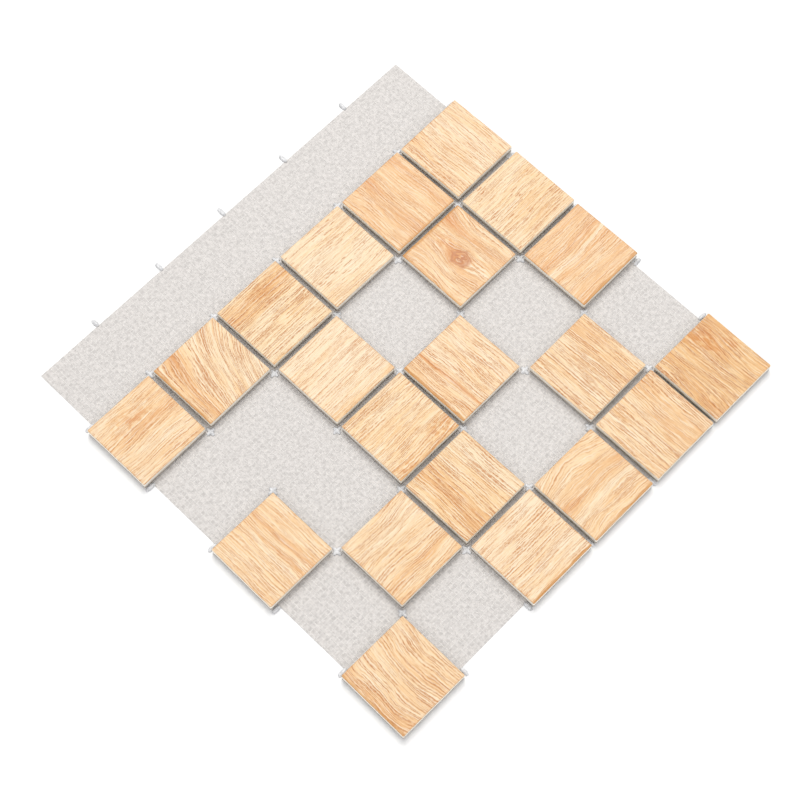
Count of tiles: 21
